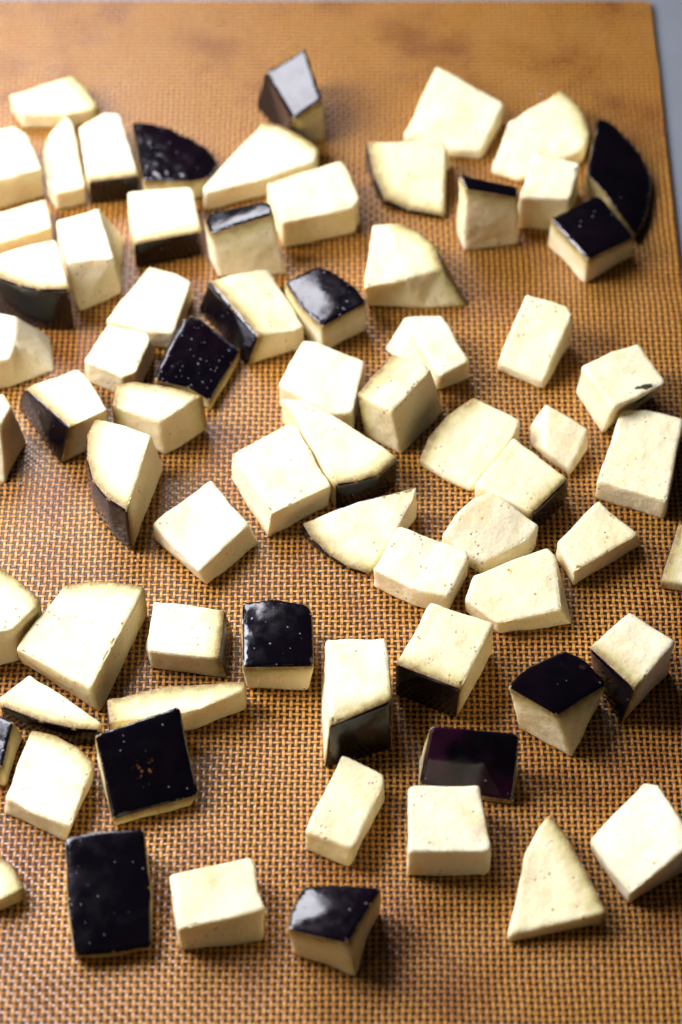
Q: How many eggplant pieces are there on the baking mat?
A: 71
